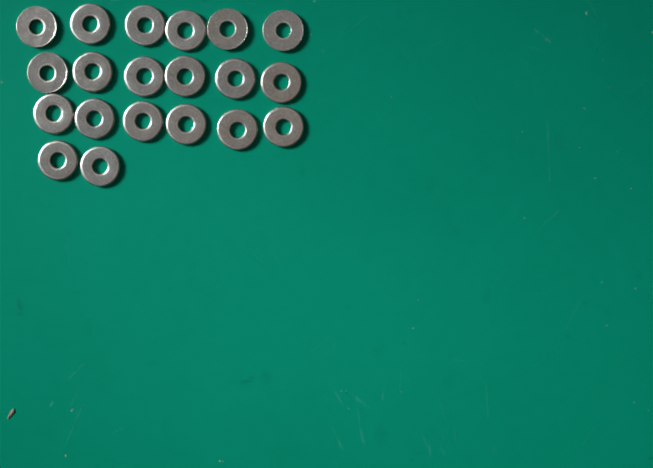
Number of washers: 20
